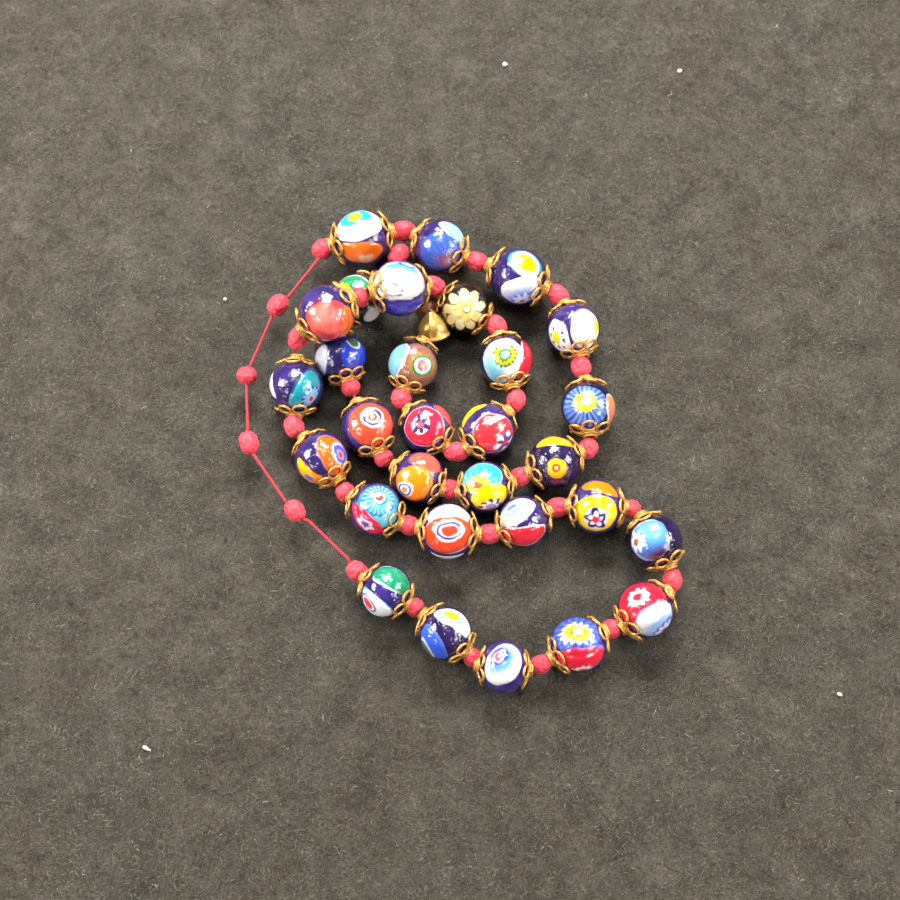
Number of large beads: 30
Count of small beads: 34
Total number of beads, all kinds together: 64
